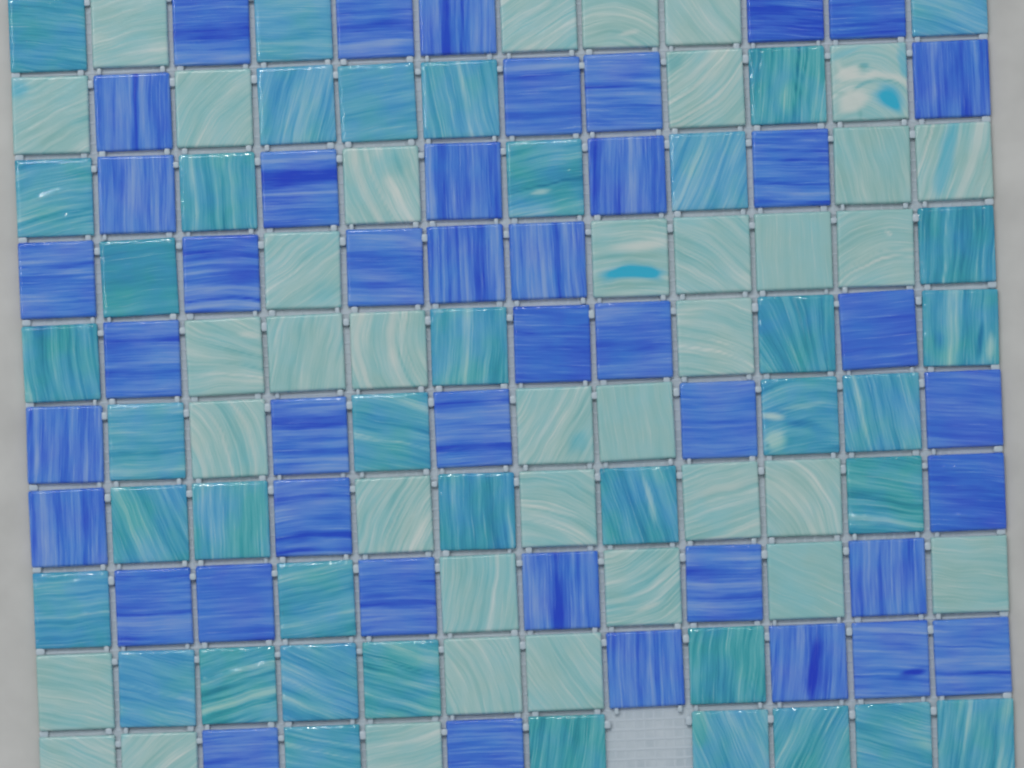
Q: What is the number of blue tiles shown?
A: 43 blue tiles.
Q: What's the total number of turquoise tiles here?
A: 39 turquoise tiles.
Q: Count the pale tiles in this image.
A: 37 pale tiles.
